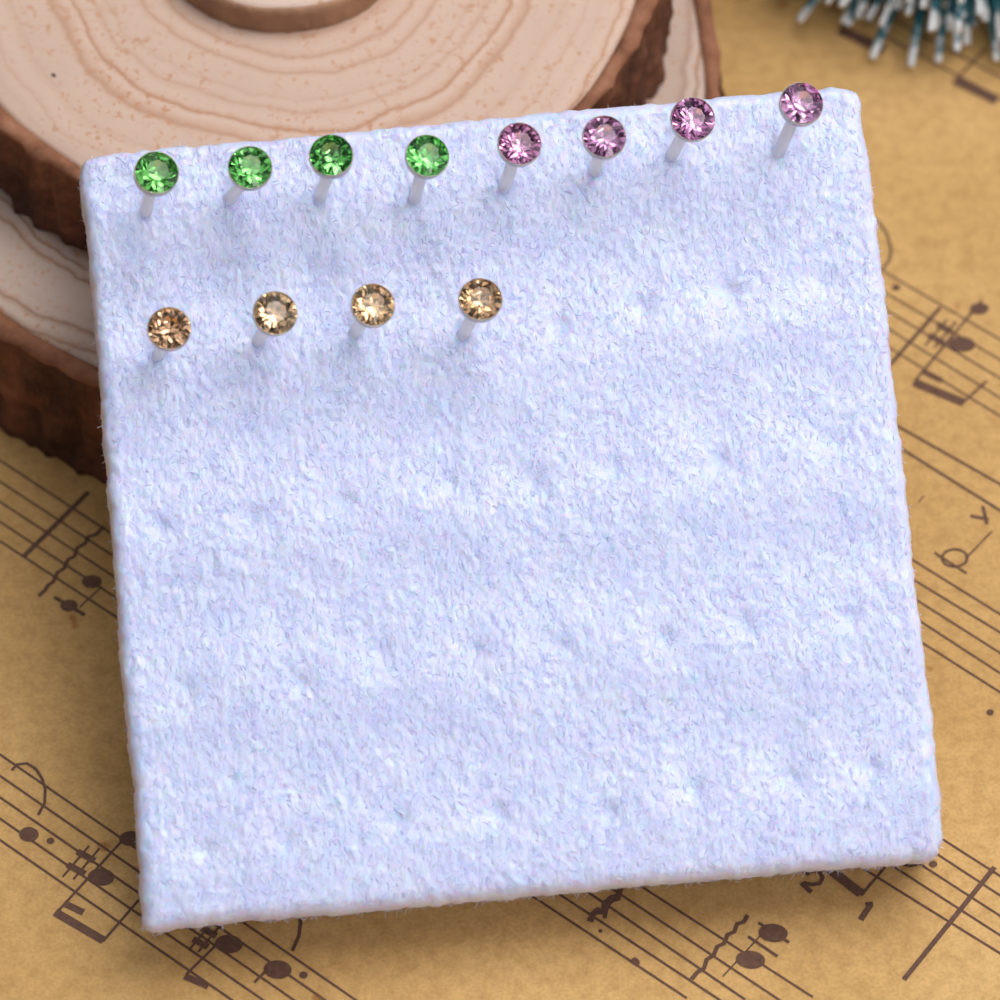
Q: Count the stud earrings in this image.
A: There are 12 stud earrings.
